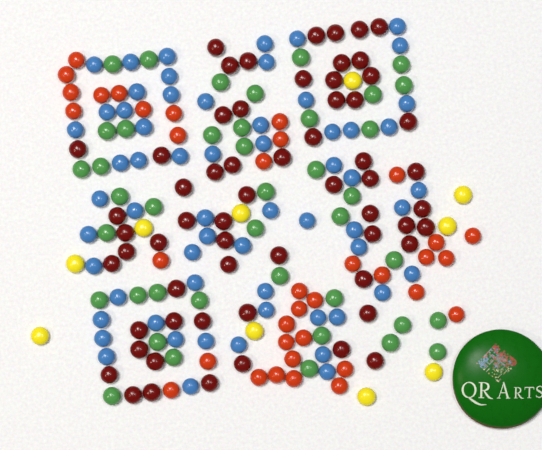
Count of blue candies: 61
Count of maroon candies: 61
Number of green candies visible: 41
